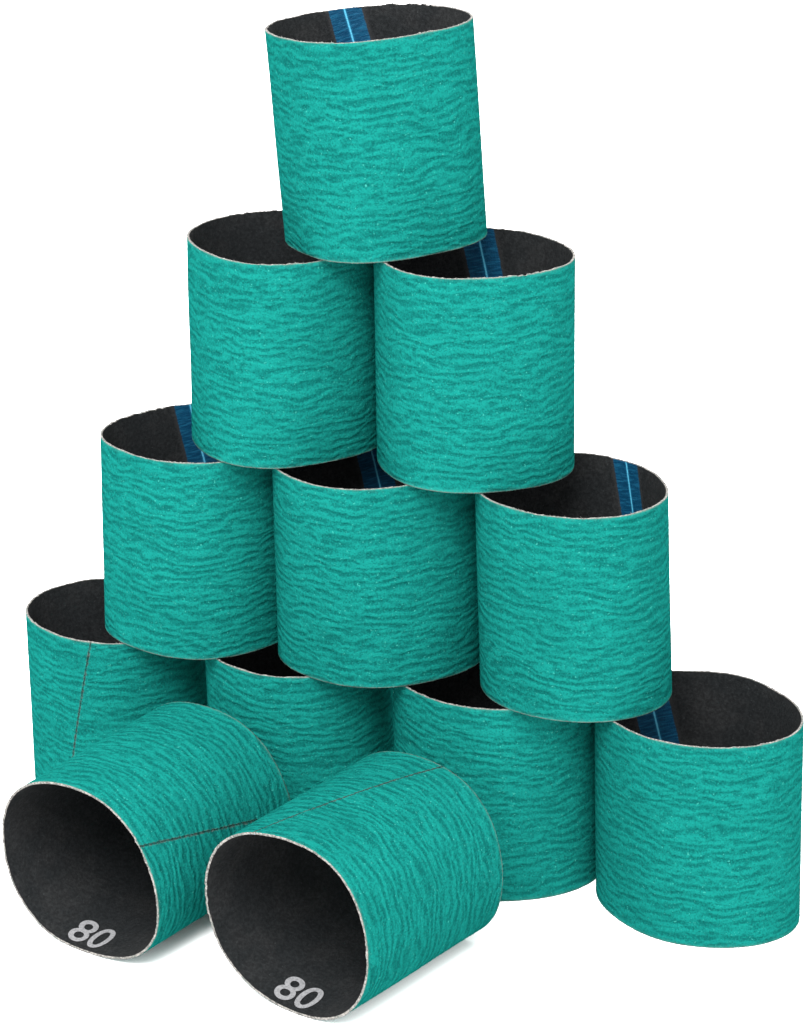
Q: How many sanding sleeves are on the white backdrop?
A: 12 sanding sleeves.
